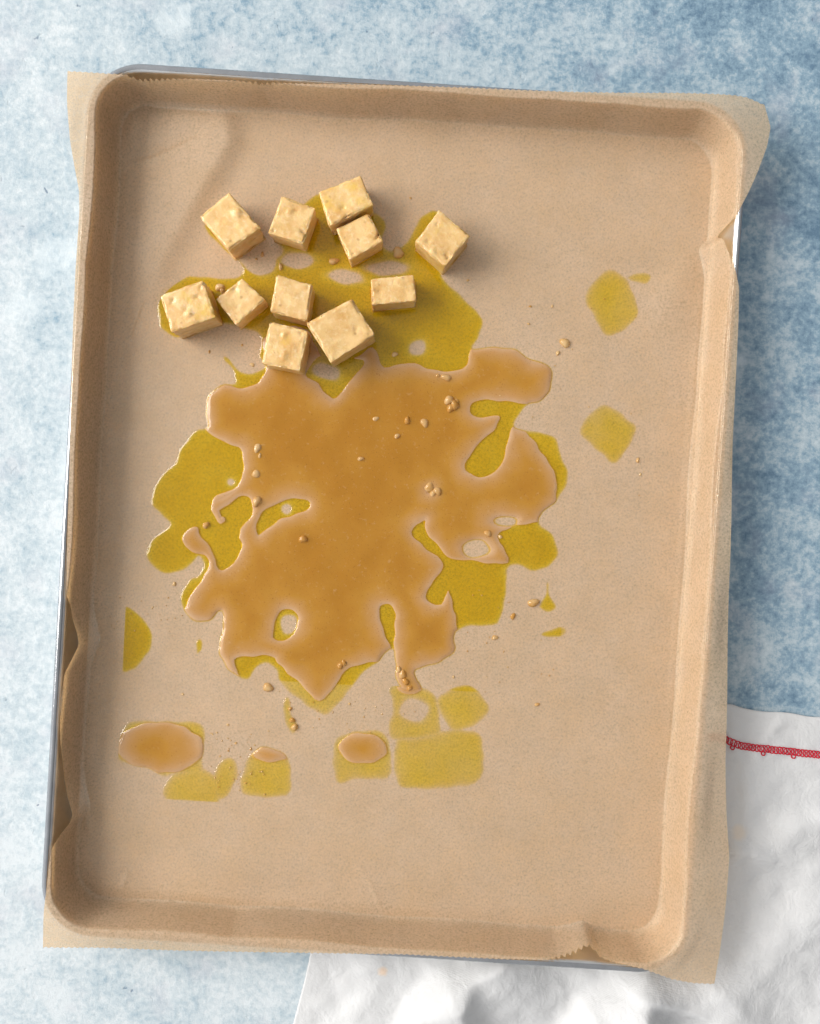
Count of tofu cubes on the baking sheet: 11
